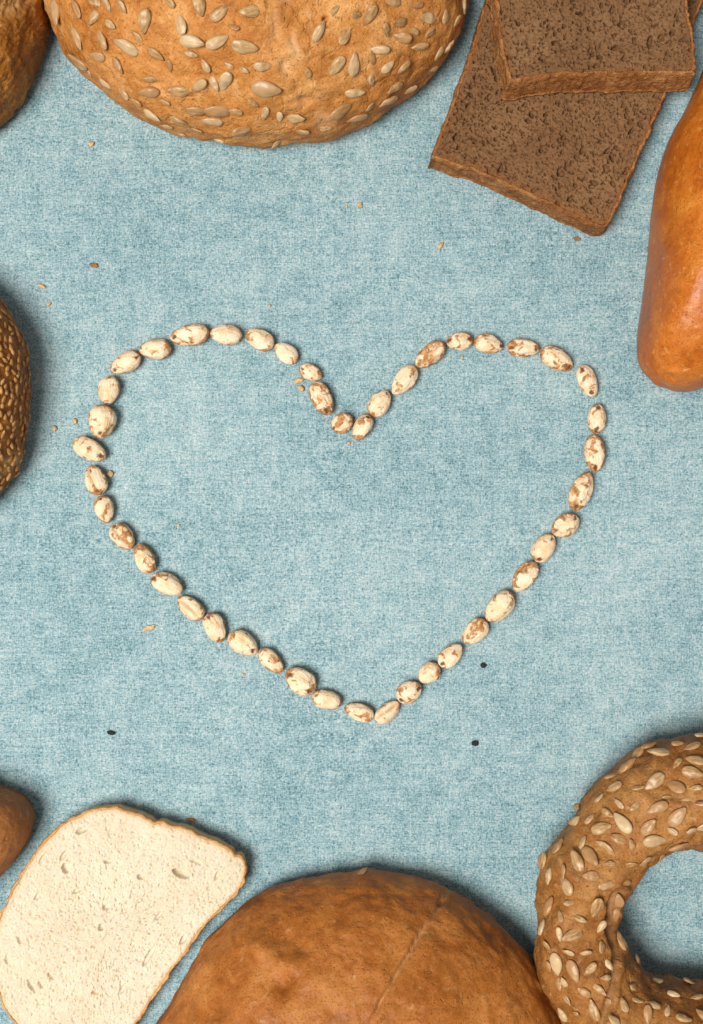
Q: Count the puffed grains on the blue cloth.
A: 45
